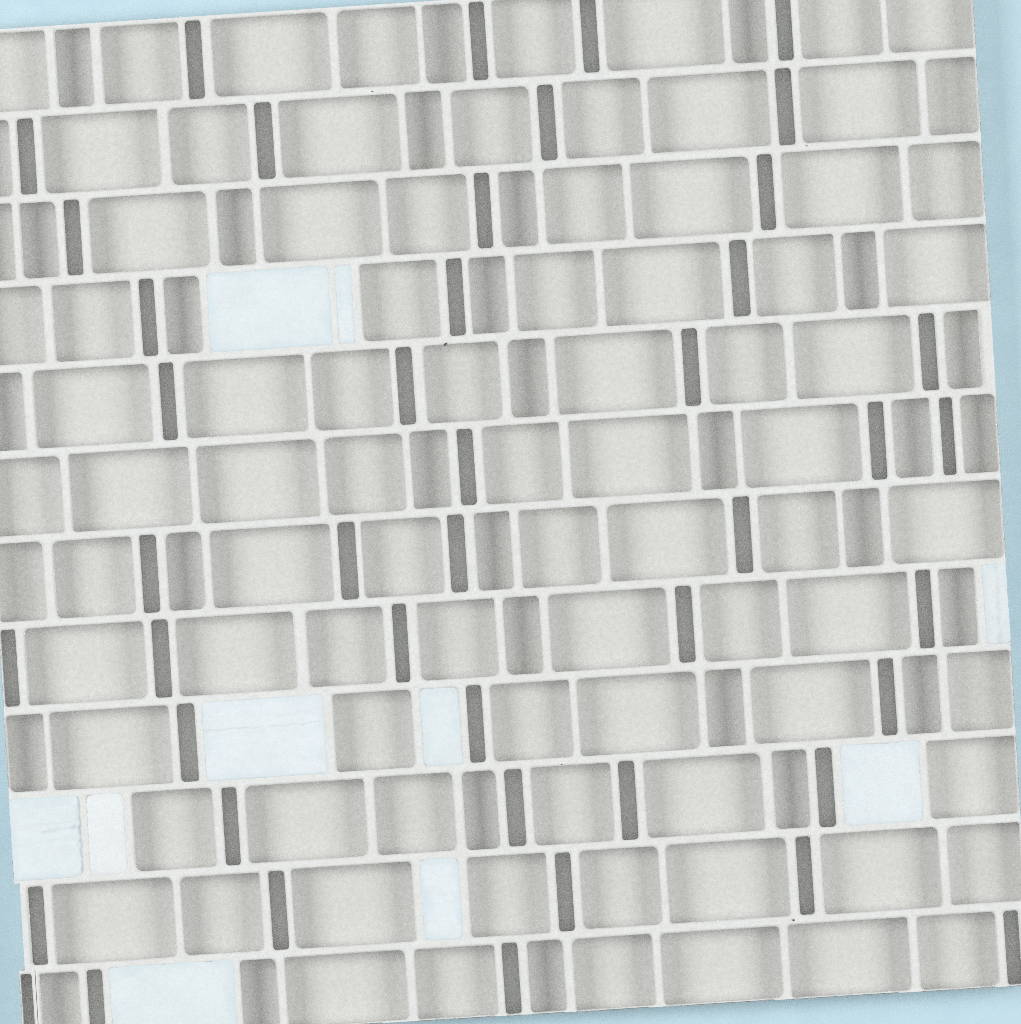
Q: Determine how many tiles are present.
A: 10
